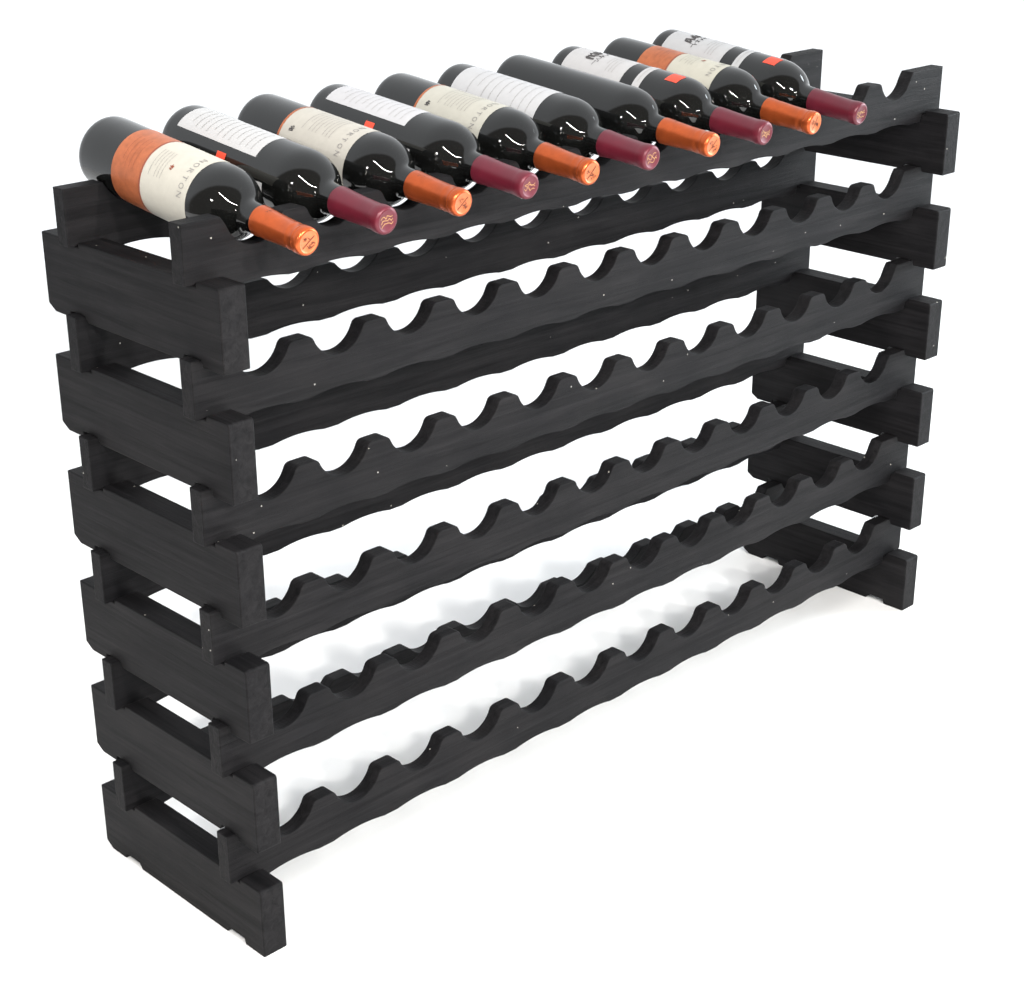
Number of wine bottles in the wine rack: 10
